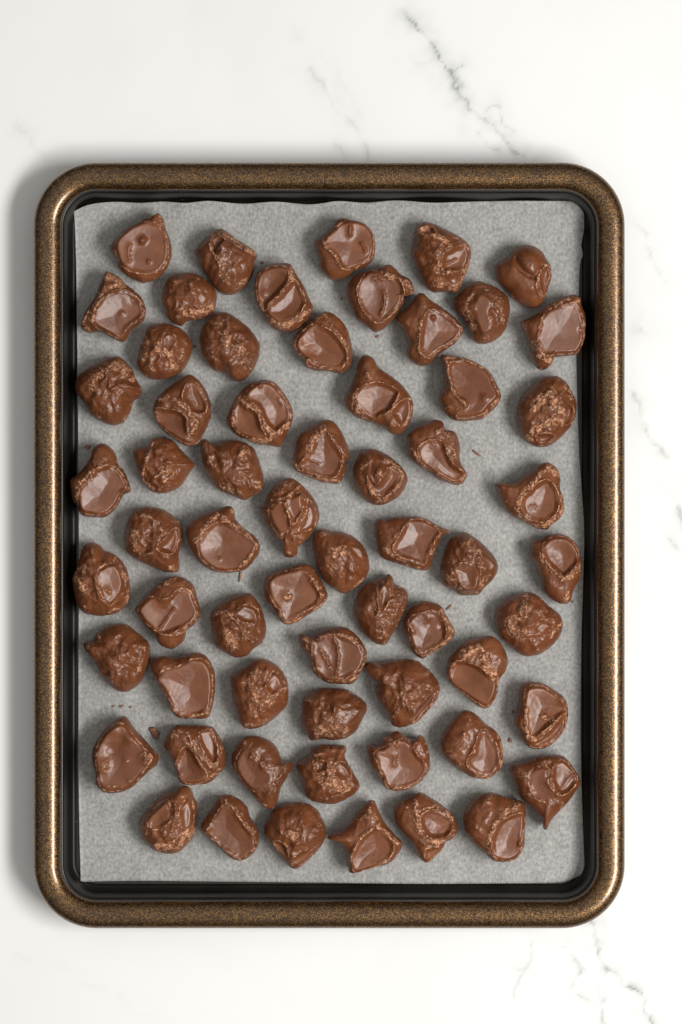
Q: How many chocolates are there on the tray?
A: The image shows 63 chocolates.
